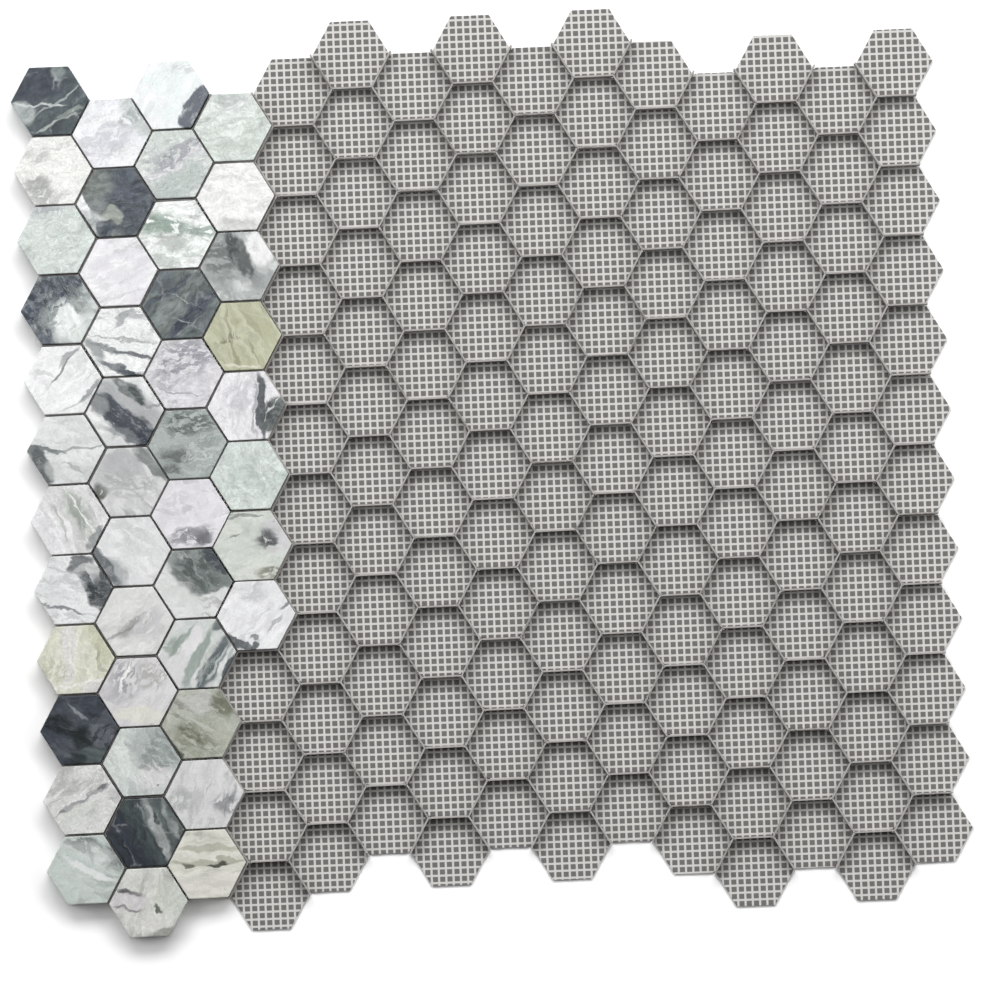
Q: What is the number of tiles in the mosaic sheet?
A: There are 44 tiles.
